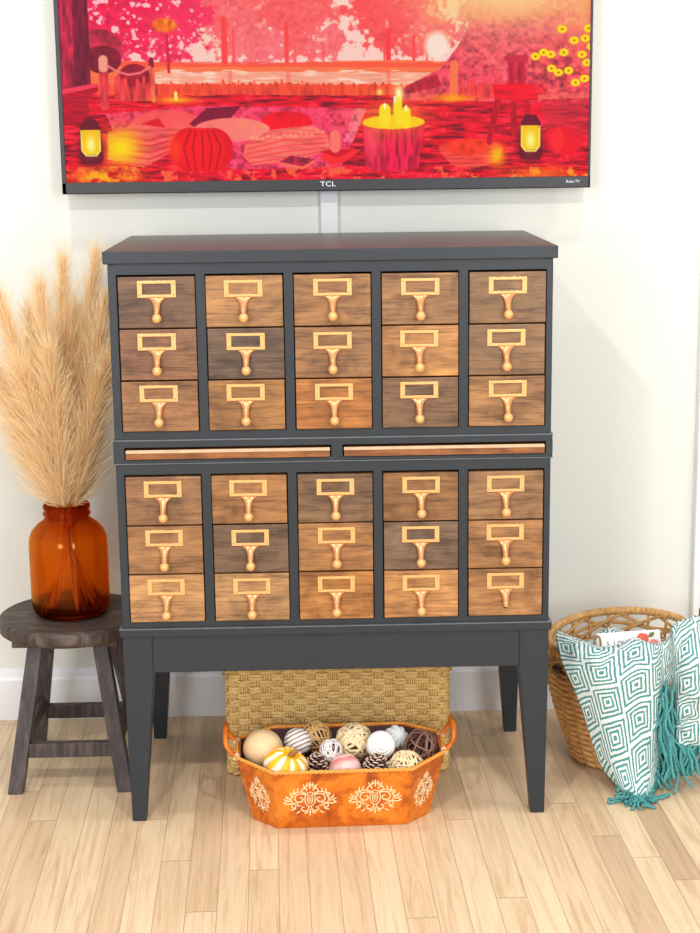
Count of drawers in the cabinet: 30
